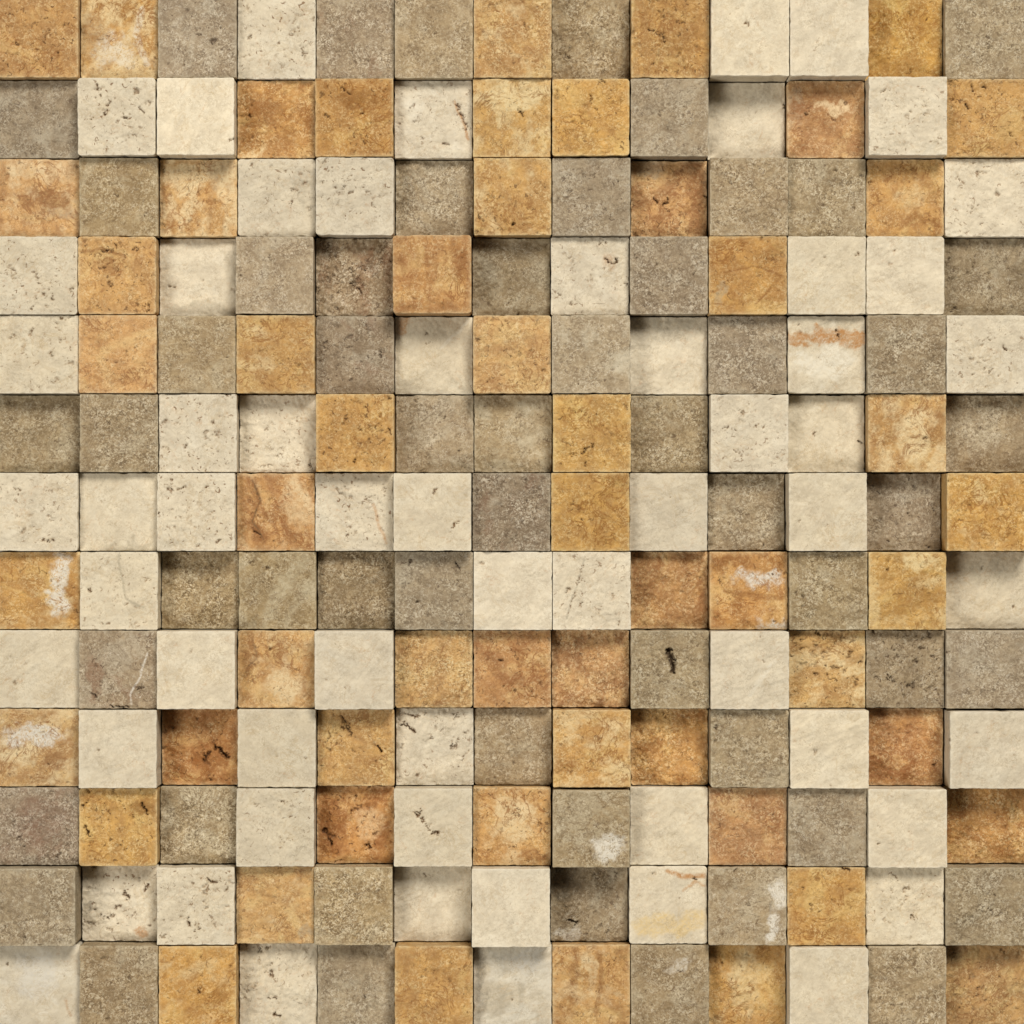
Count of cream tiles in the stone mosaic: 59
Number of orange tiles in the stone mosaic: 55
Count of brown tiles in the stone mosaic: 55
